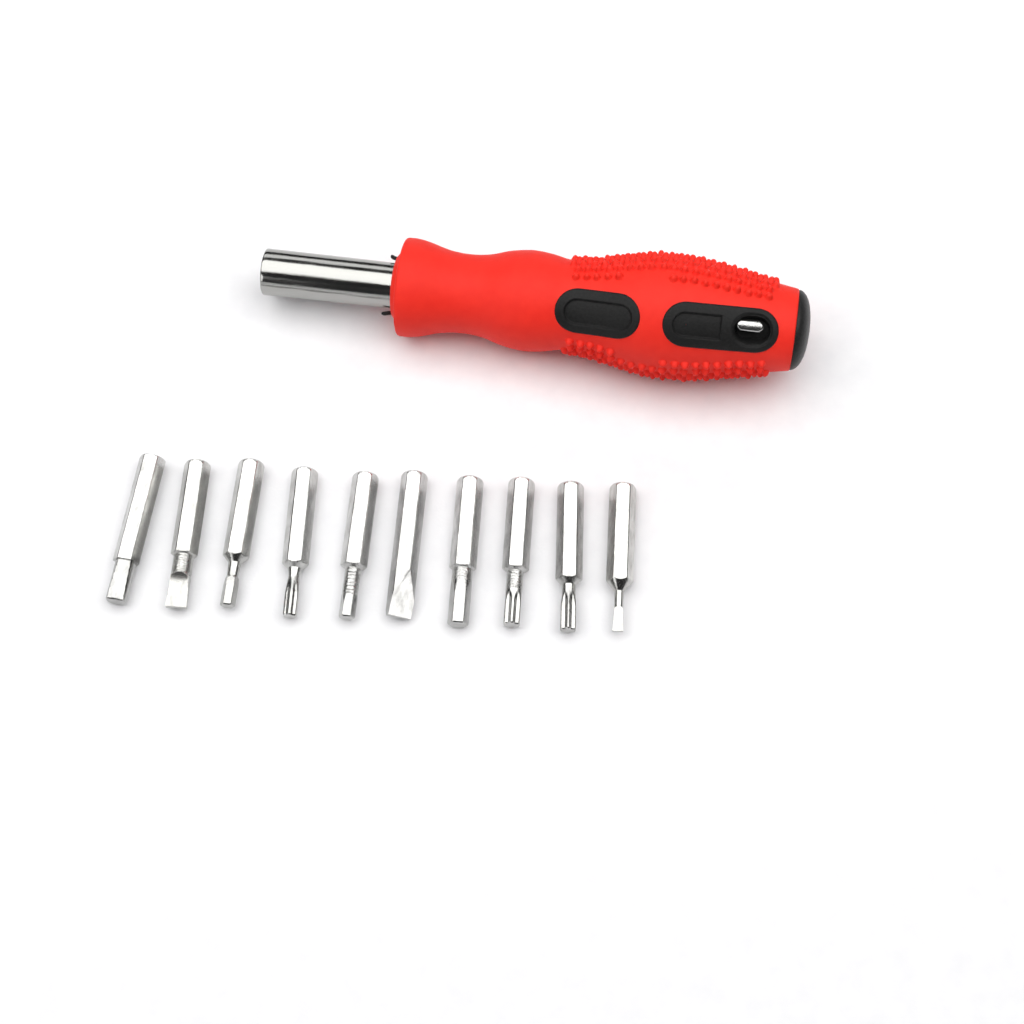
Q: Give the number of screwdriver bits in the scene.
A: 10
